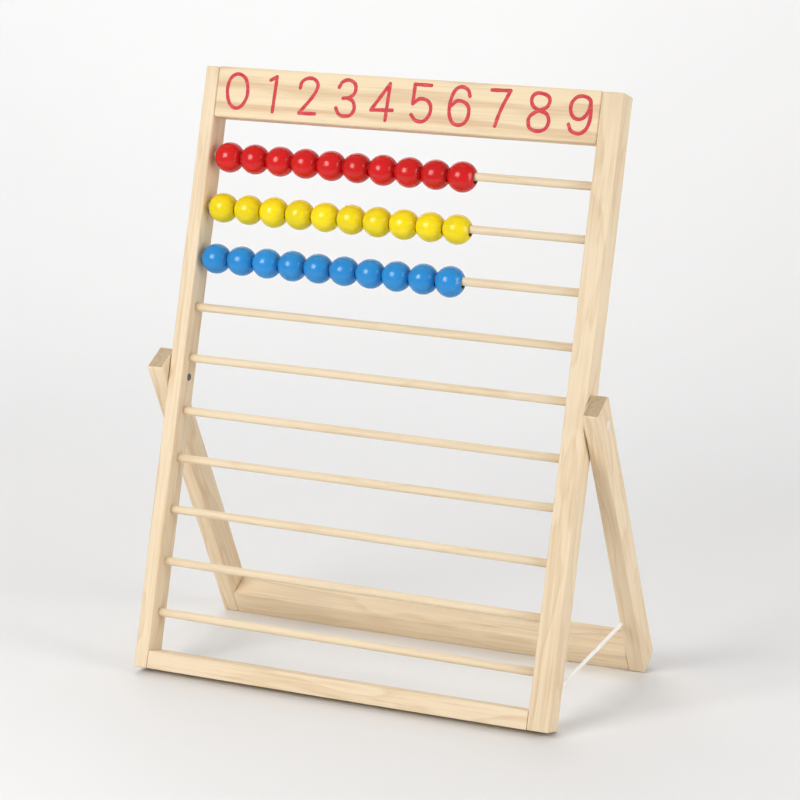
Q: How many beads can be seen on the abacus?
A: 30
